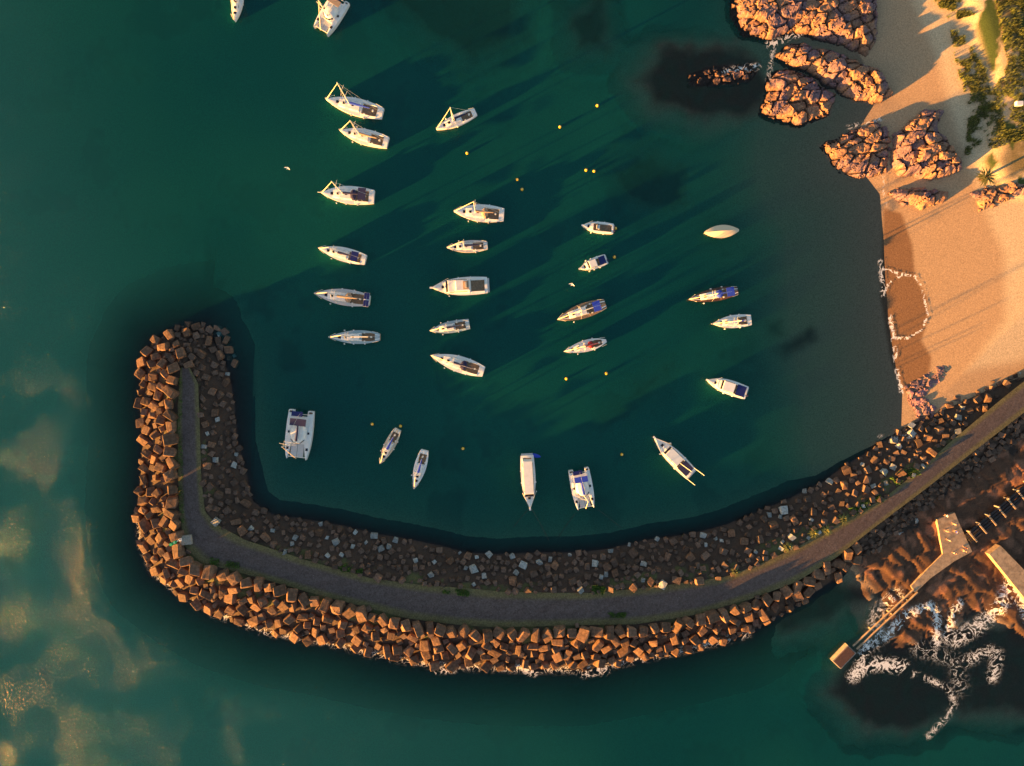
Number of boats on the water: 28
